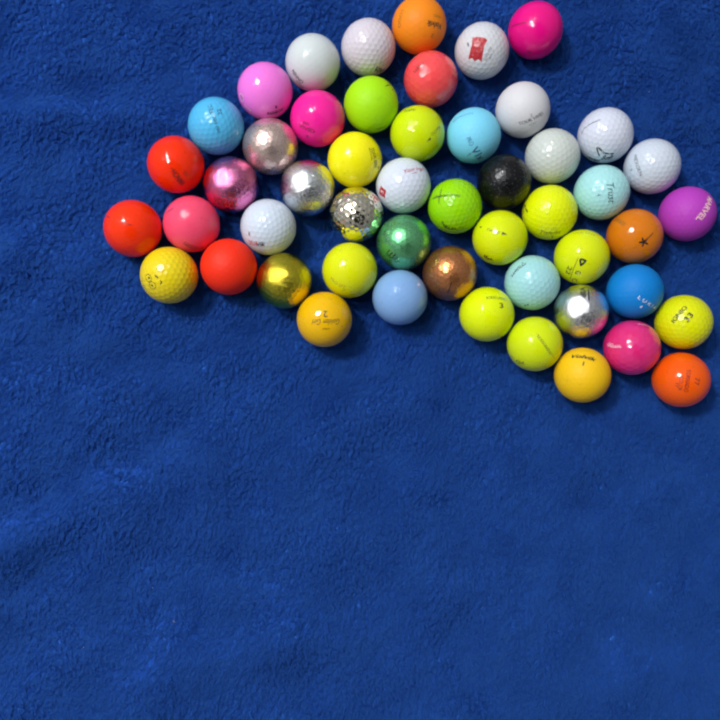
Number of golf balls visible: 51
